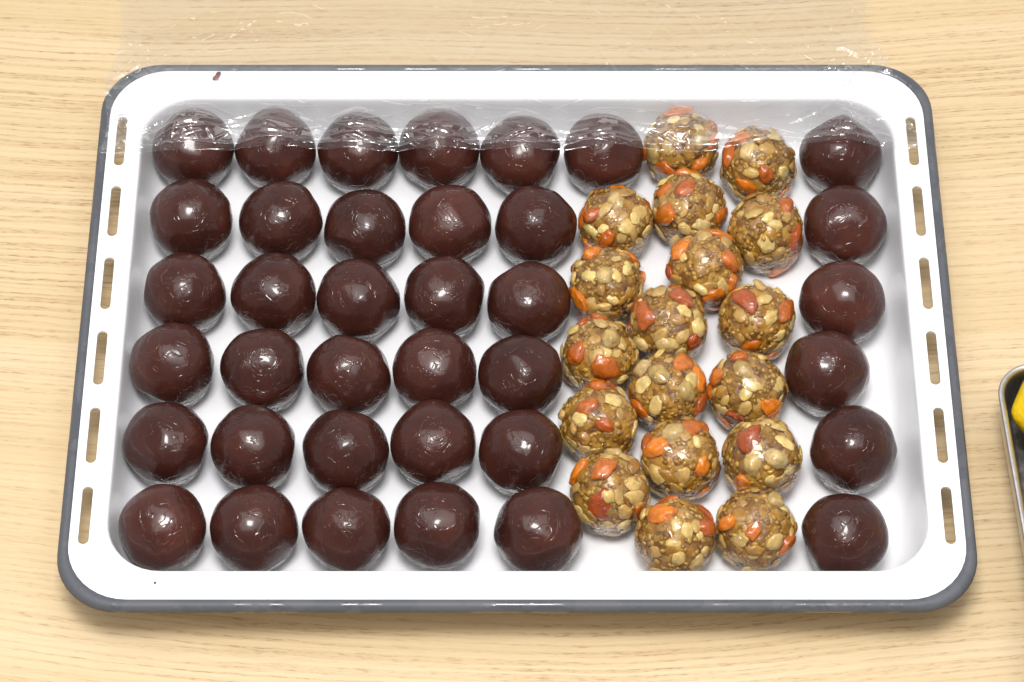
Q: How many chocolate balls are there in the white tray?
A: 37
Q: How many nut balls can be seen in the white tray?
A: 18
